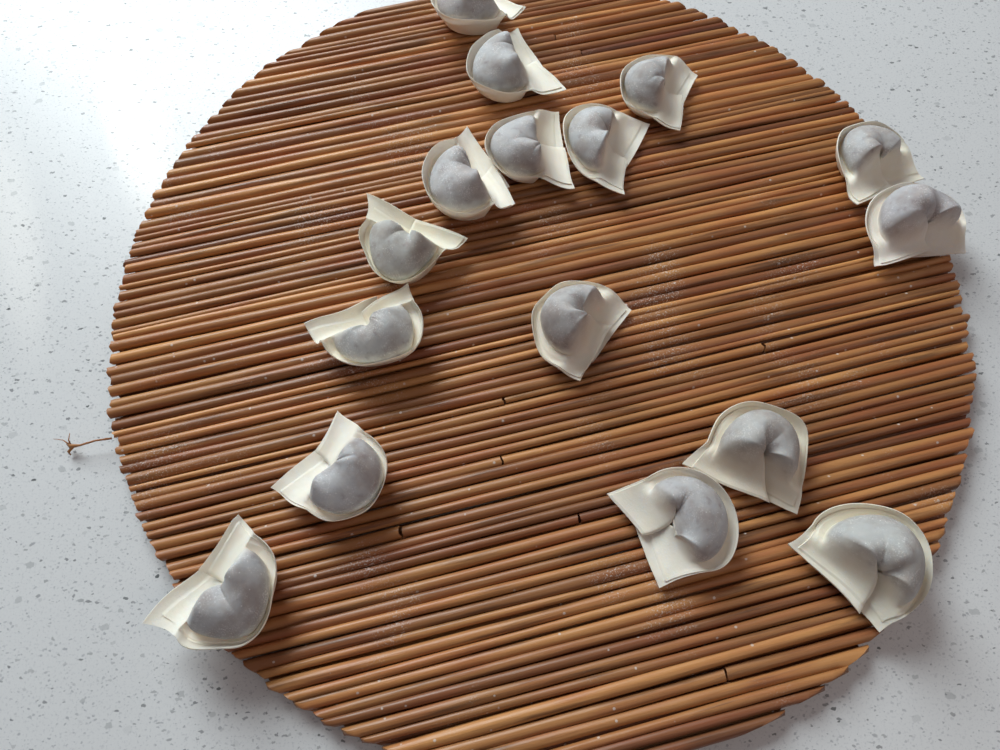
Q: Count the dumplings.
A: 16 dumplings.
